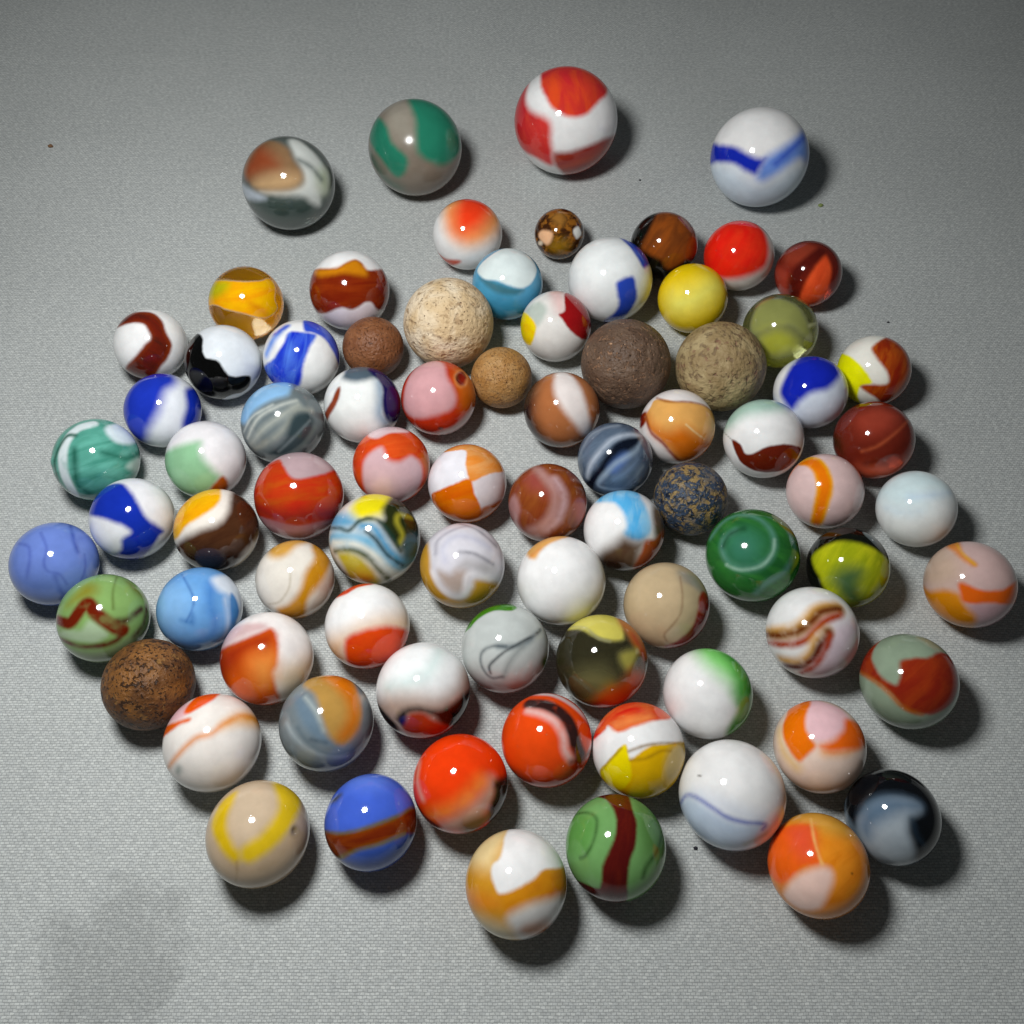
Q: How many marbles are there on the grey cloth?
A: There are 80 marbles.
